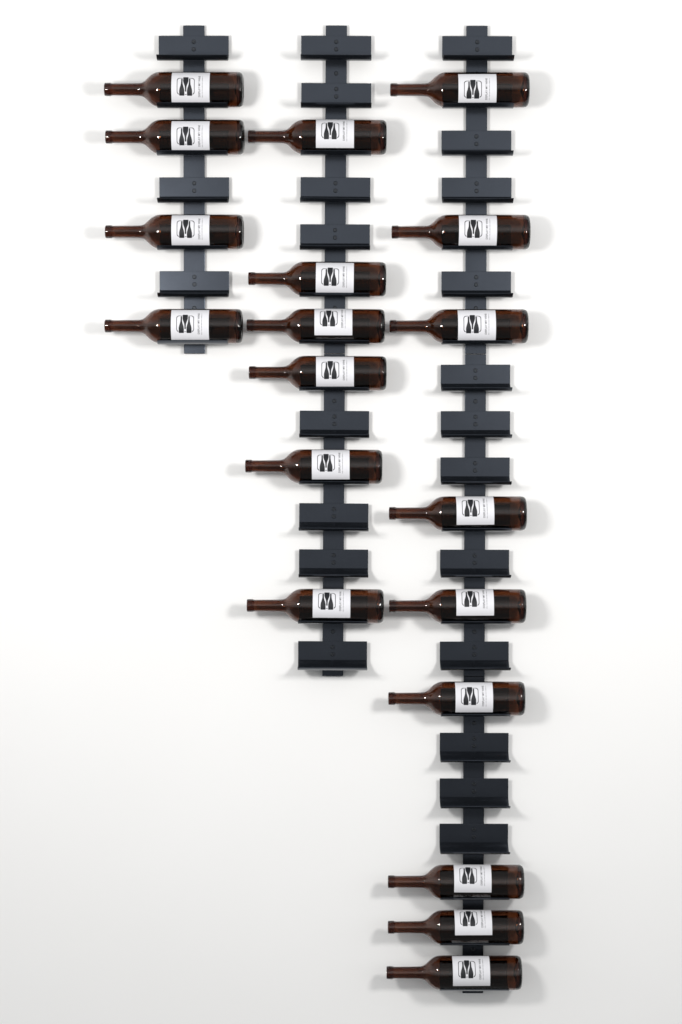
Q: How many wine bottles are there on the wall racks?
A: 19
